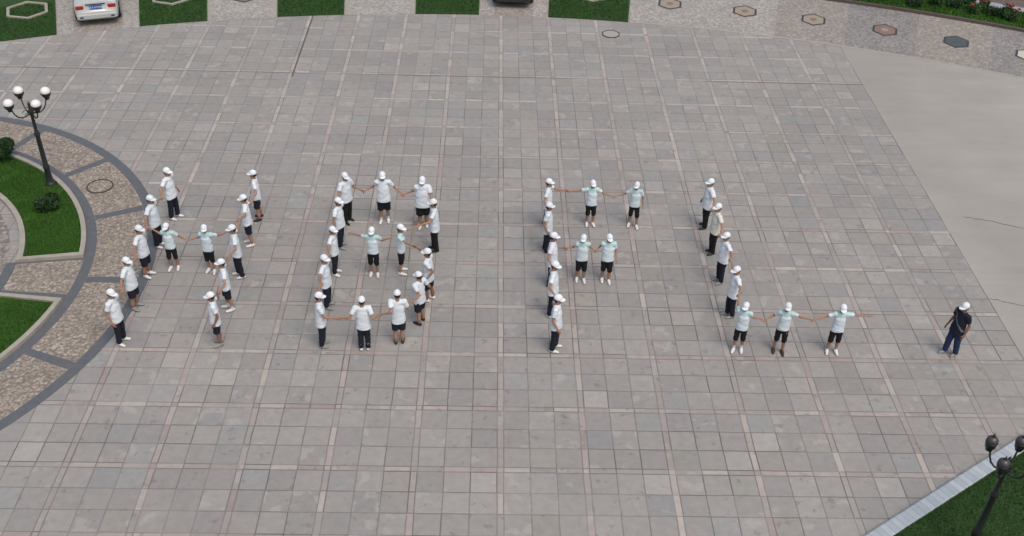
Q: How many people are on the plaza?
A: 43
